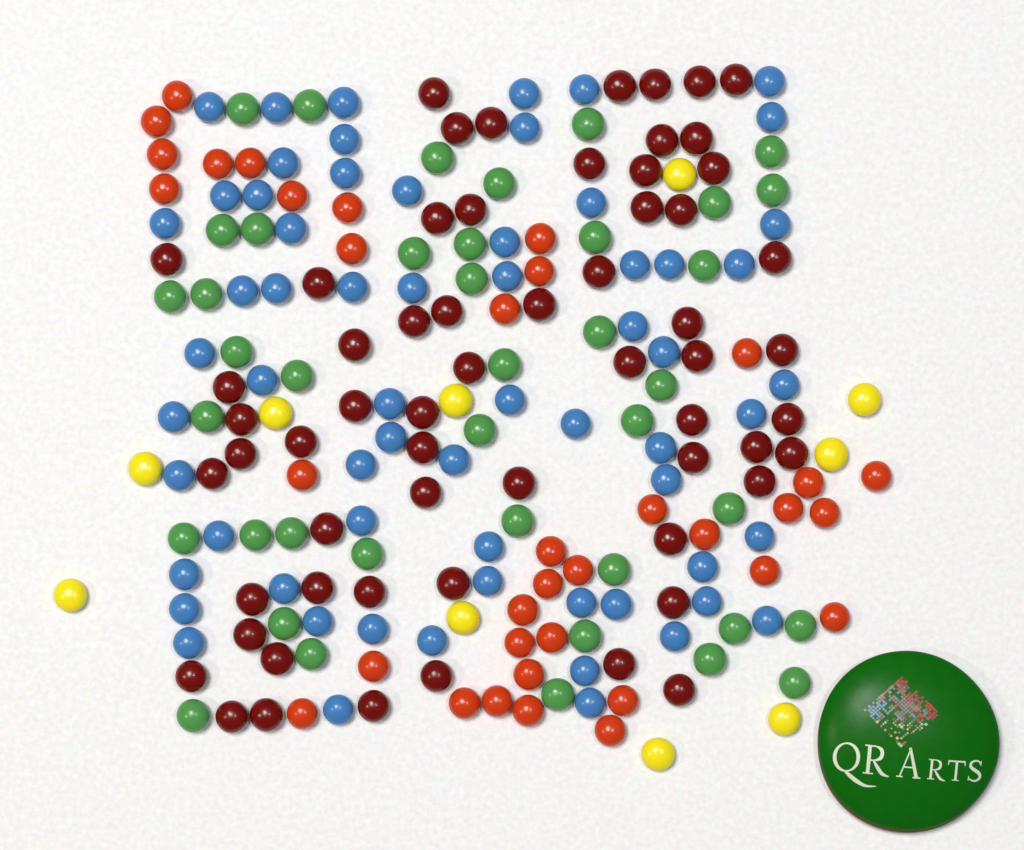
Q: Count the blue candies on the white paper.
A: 64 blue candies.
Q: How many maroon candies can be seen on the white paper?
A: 61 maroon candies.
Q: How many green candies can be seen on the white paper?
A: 41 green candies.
